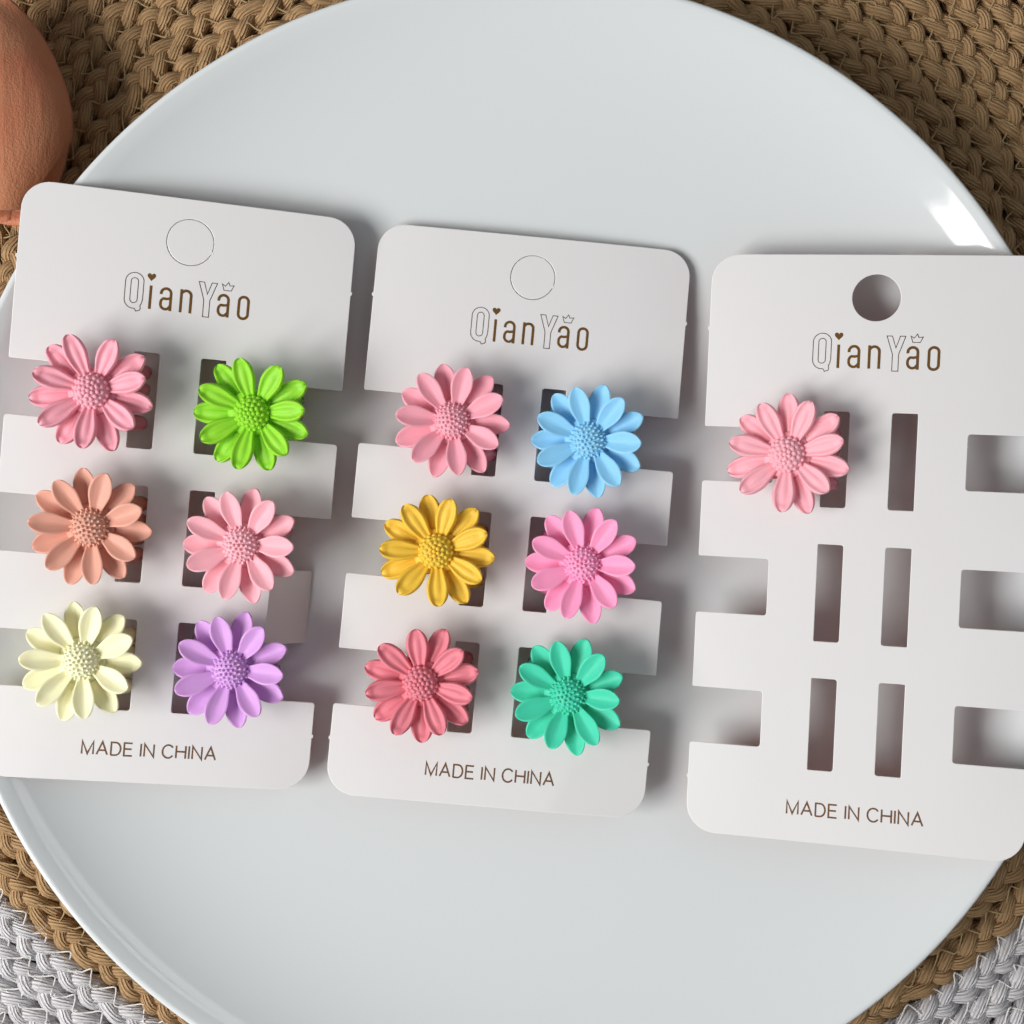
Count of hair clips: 13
